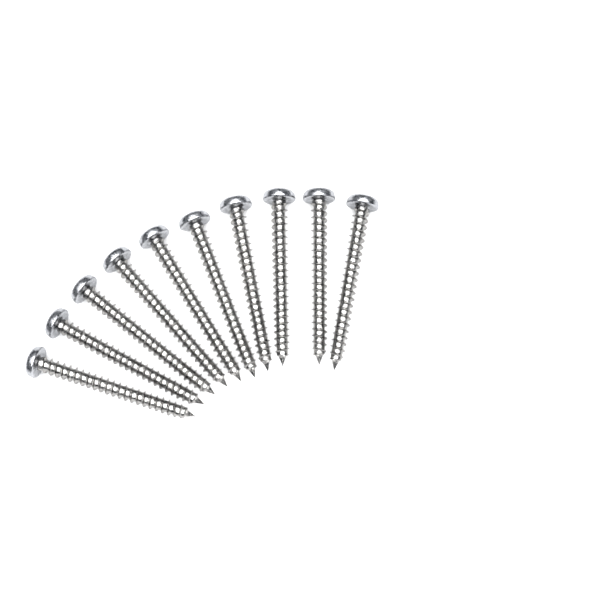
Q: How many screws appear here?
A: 10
